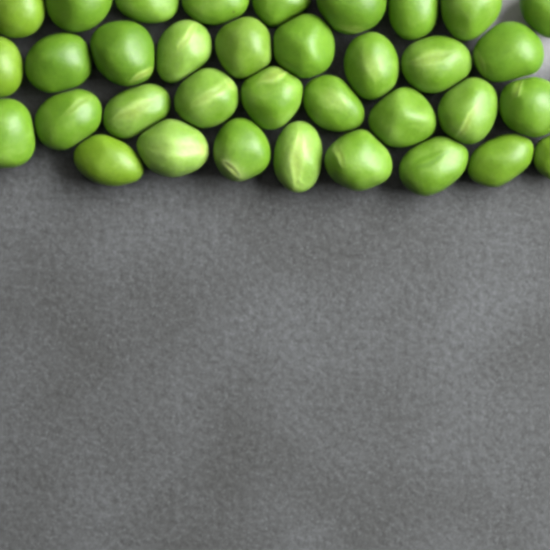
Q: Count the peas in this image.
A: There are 35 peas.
